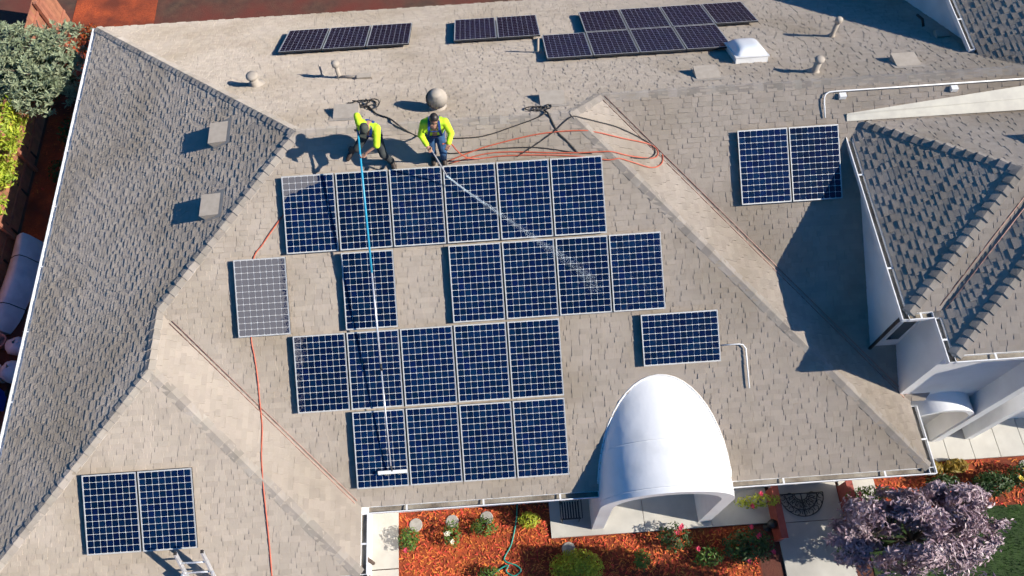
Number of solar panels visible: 39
